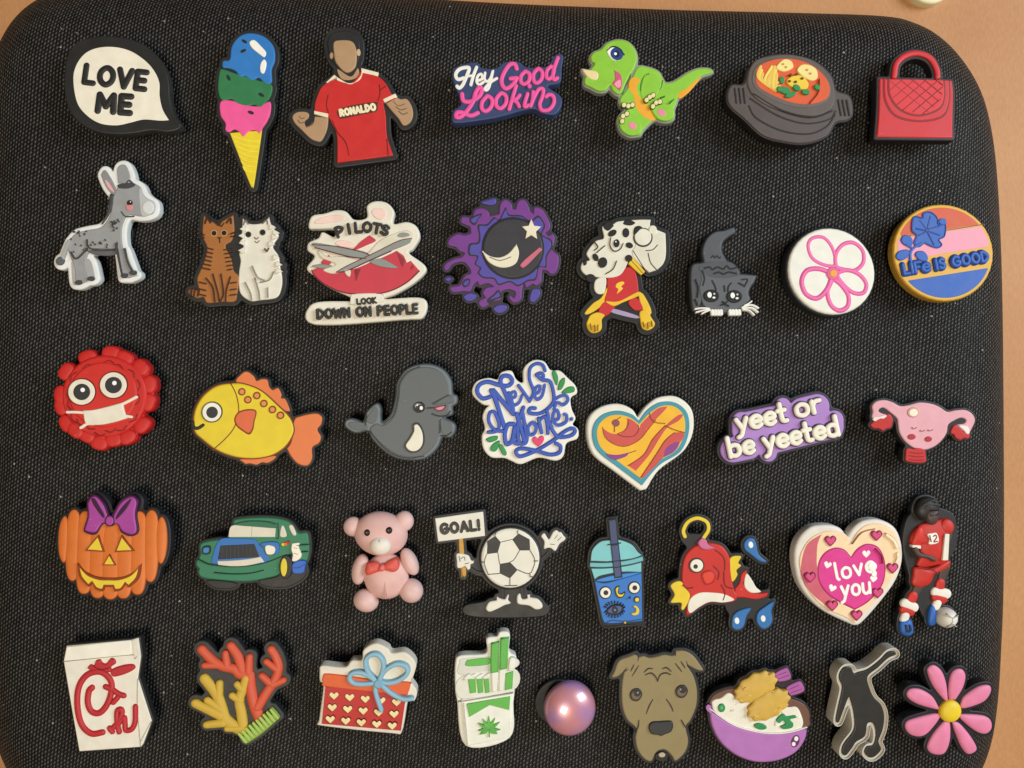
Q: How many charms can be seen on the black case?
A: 39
